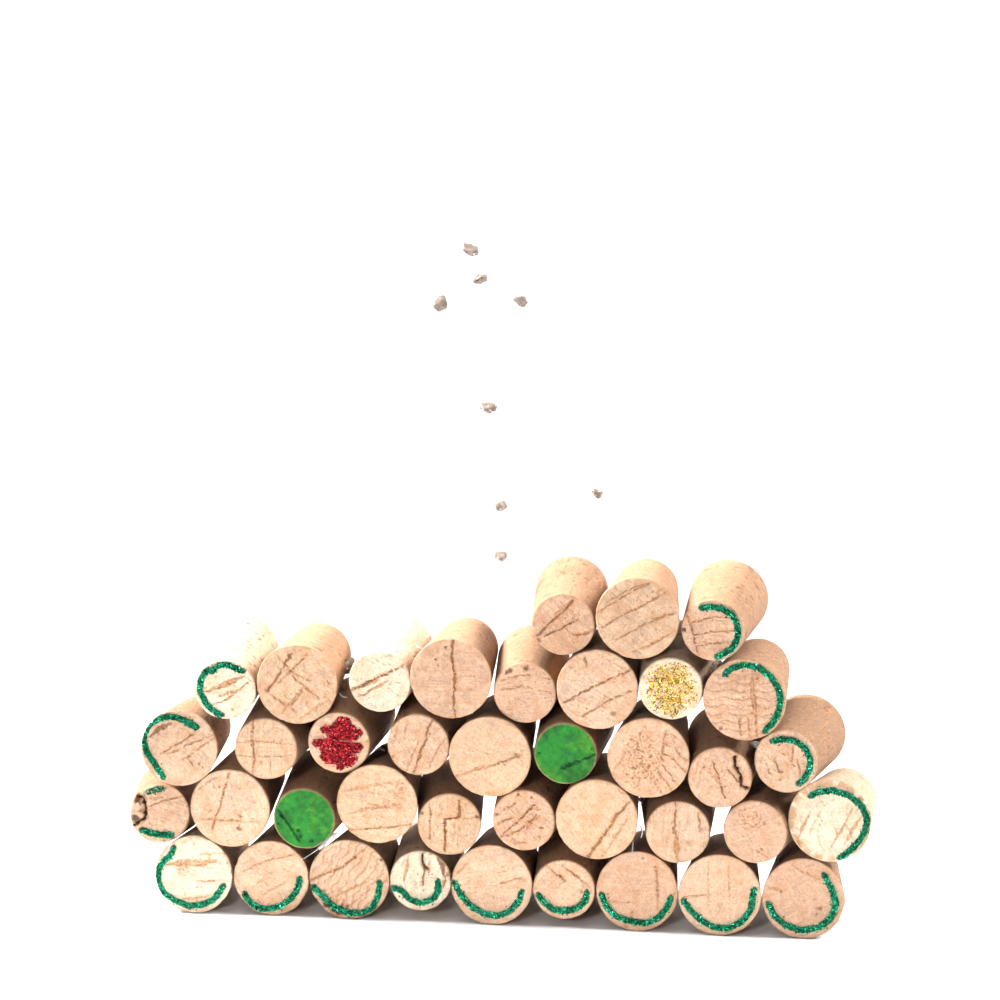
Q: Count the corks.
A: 39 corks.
